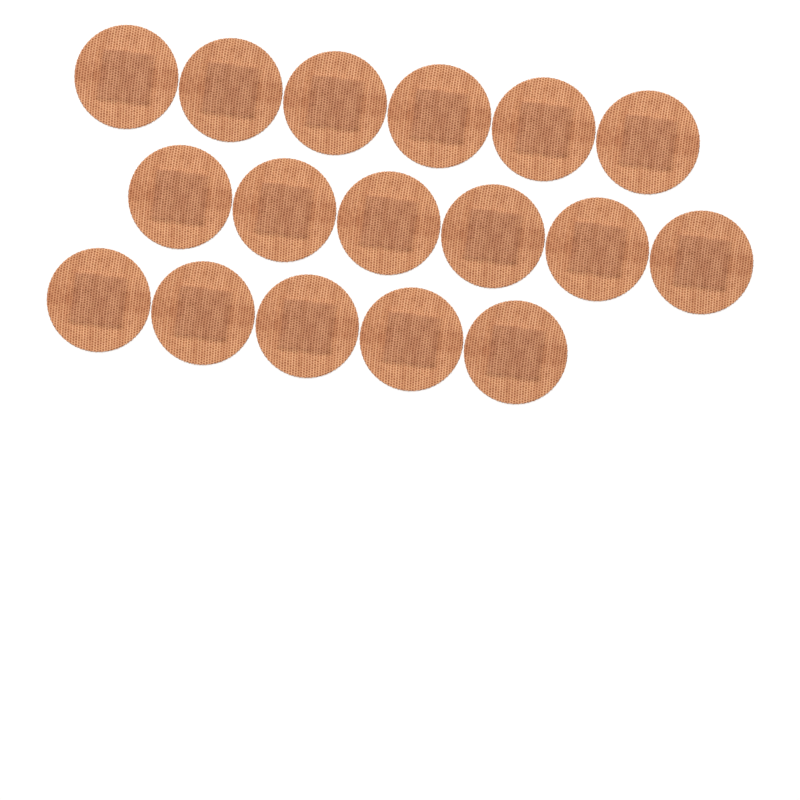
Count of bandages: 17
